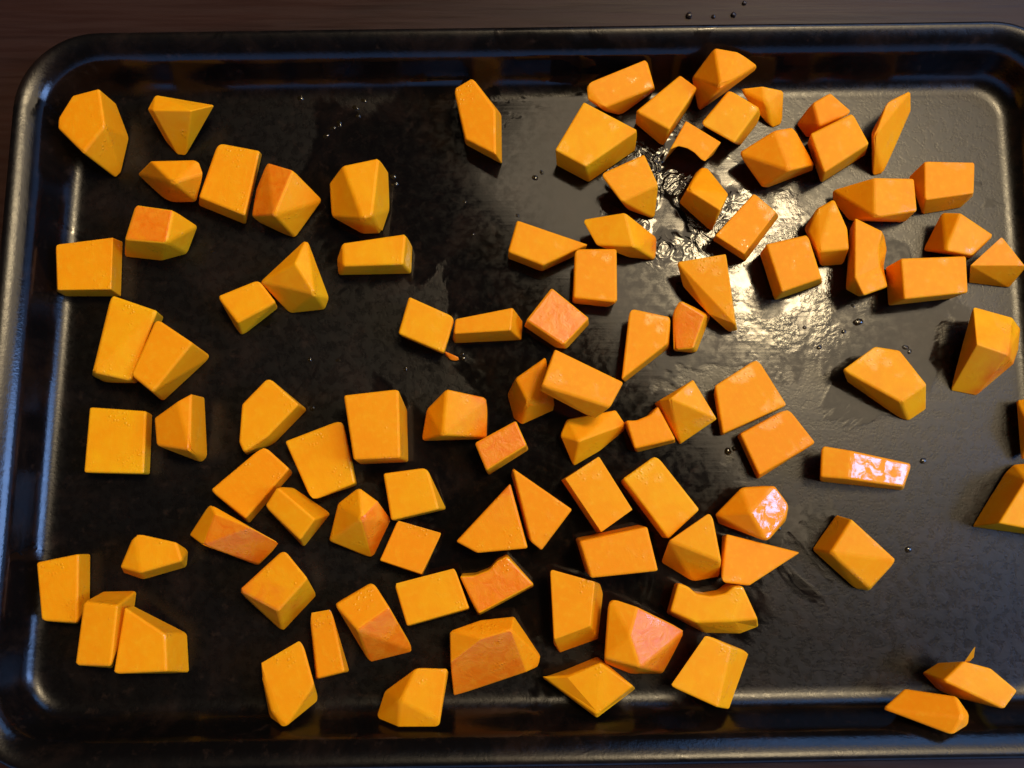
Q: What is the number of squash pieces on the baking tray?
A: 98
